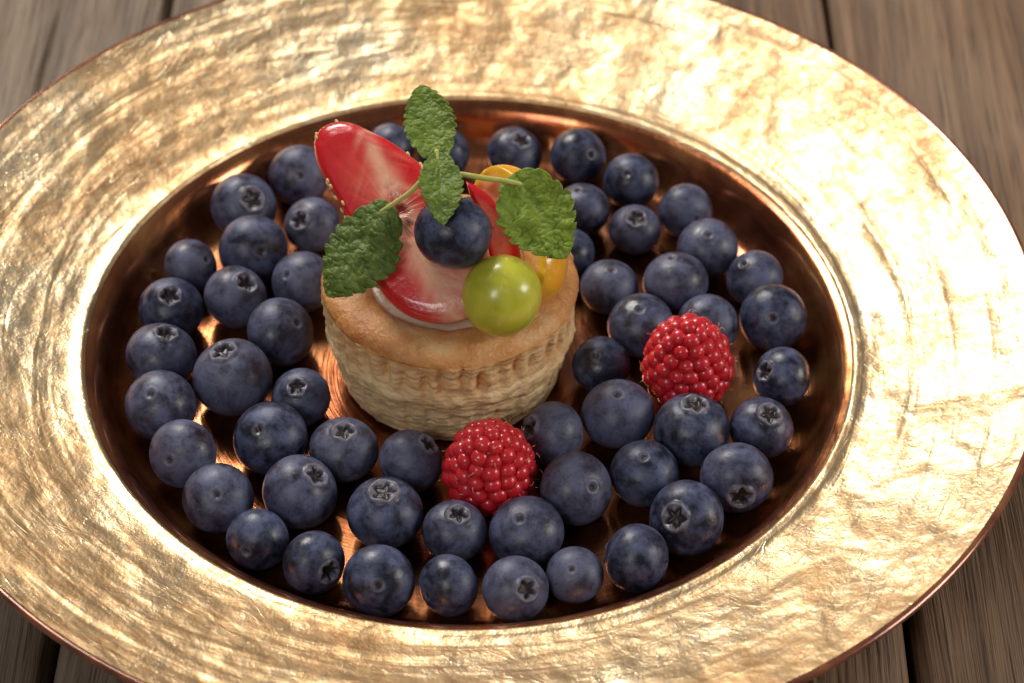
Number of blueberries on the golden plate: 56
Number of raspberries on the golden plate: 2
